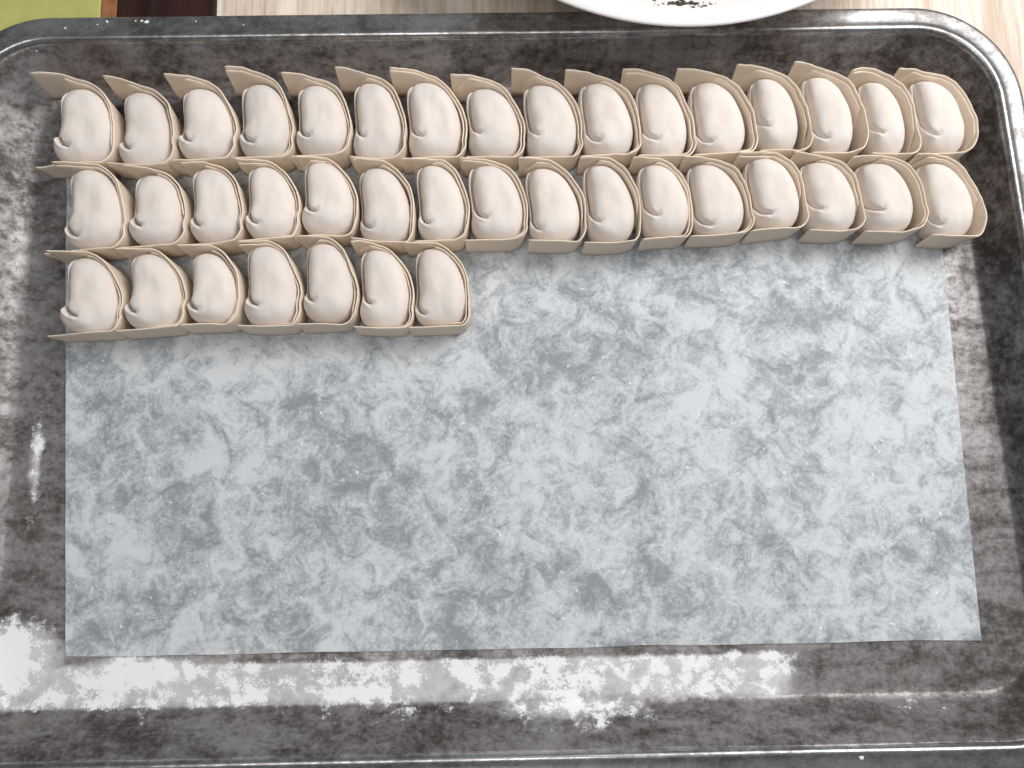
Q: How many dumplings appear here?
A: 39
